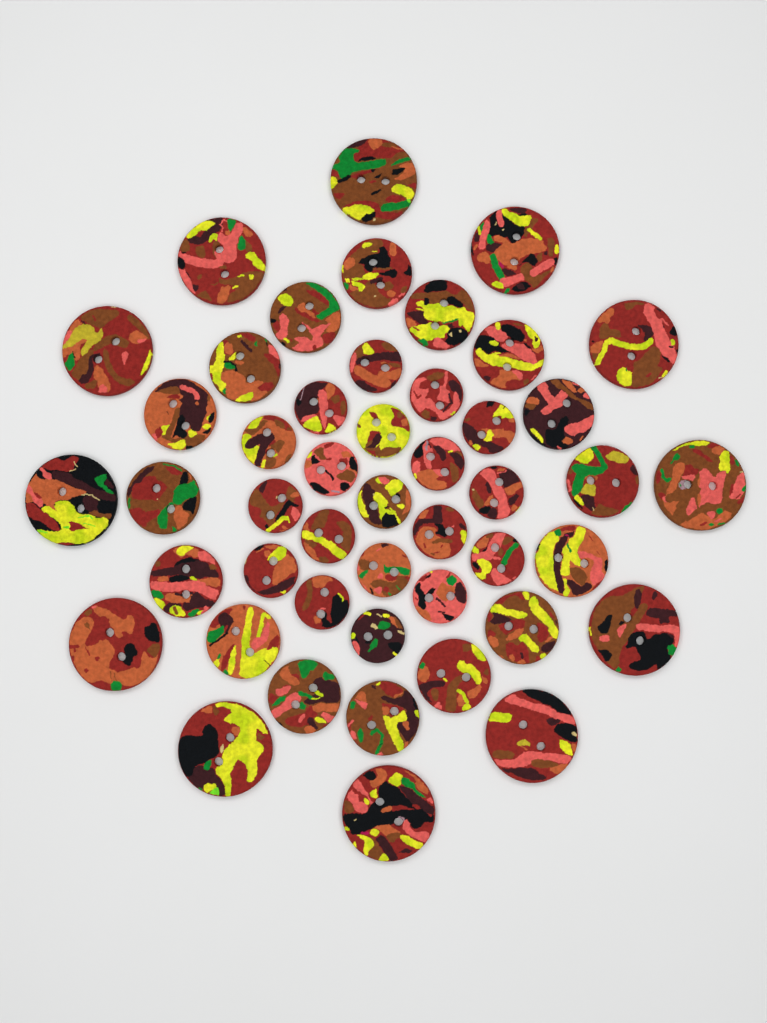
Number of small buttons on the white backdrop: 19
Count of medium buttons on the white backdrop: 16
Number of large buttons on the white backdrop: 12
